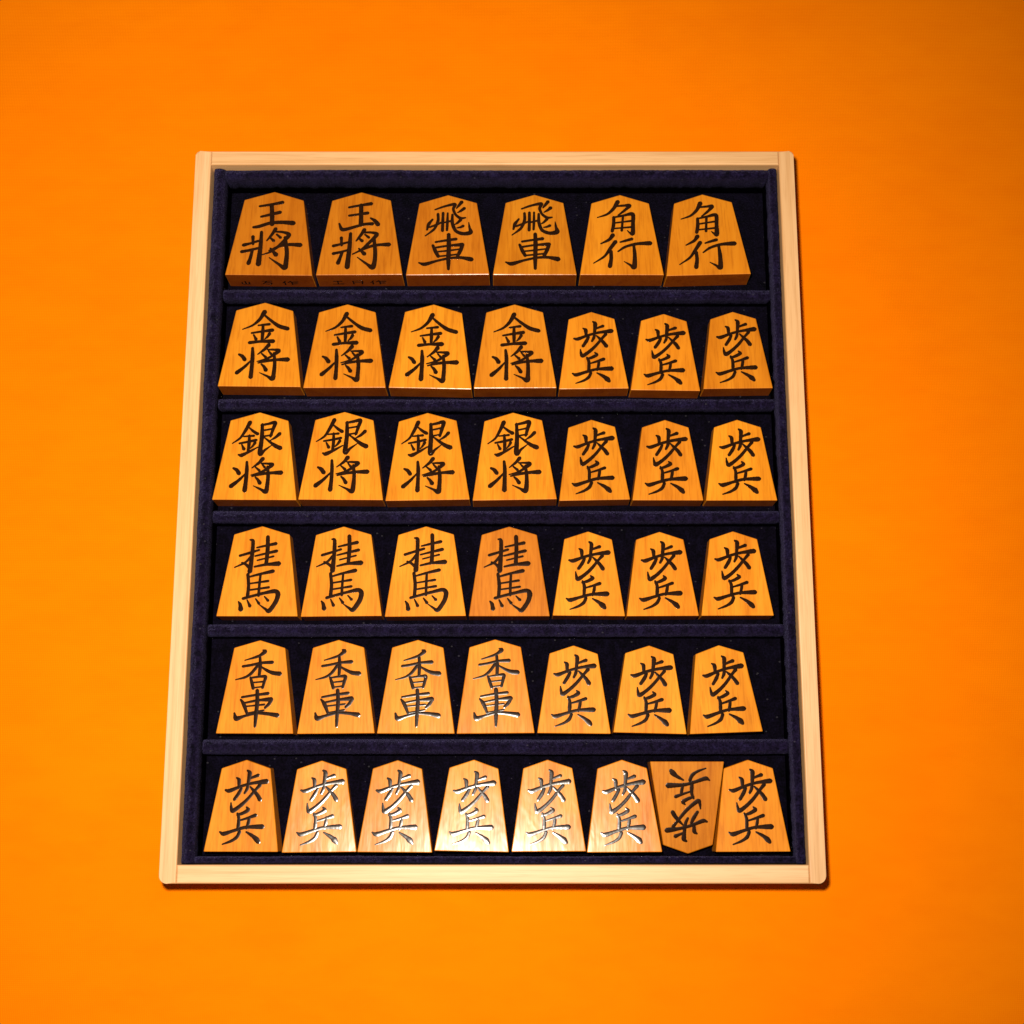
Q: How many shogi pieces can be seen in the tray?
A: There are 42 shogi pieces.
